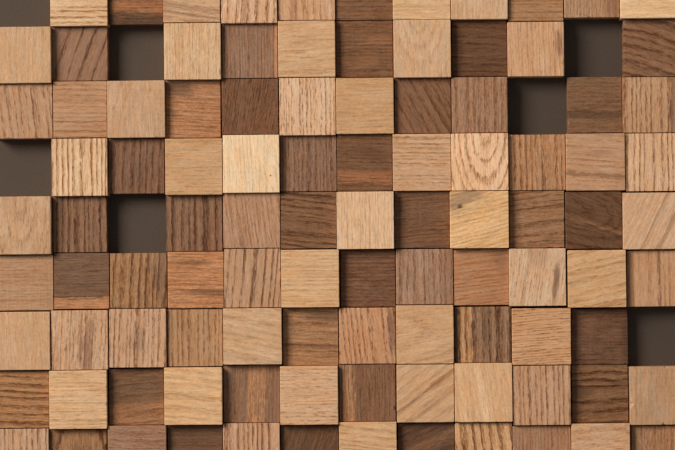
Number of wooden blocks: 101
